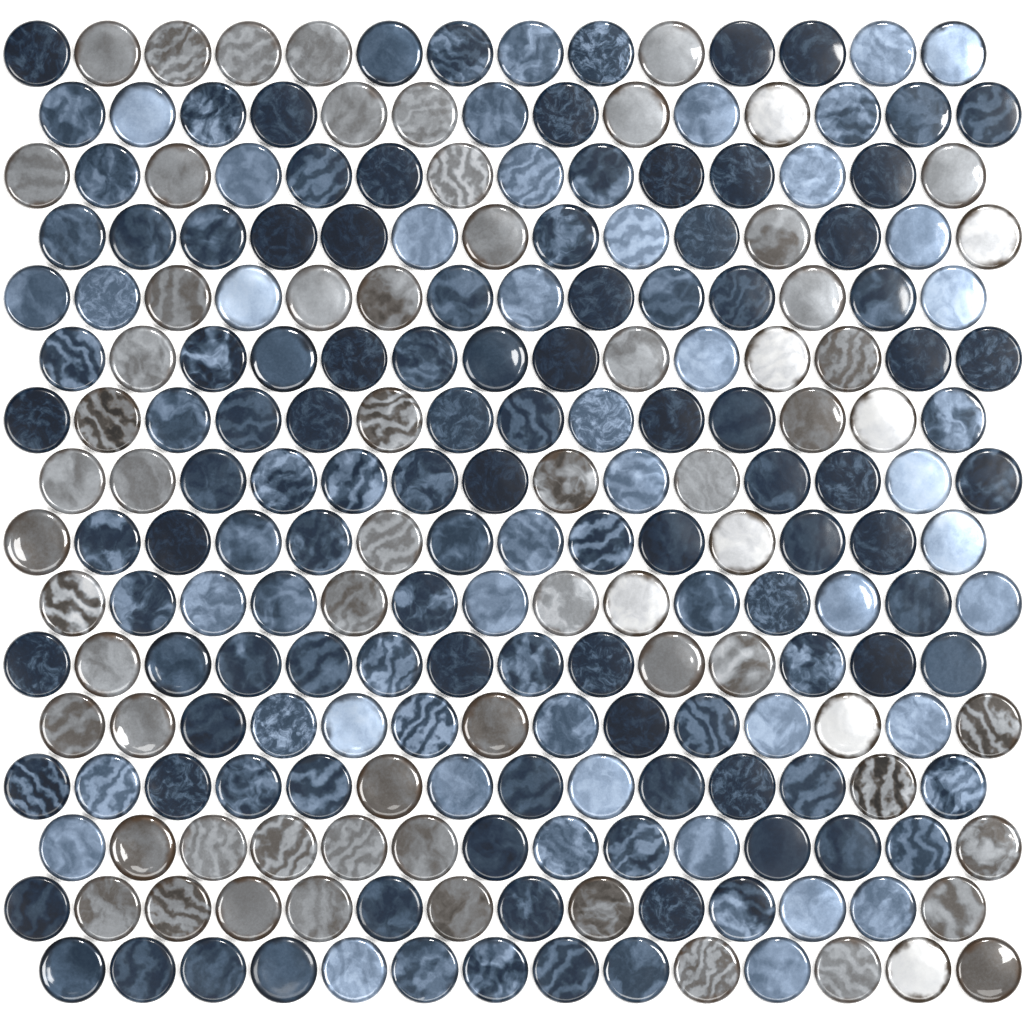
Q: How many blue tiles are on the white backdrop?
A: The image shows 158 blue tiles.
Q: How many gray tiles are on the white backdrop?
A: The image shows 58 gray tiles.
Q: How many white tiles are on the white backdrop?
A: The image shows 8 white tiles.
